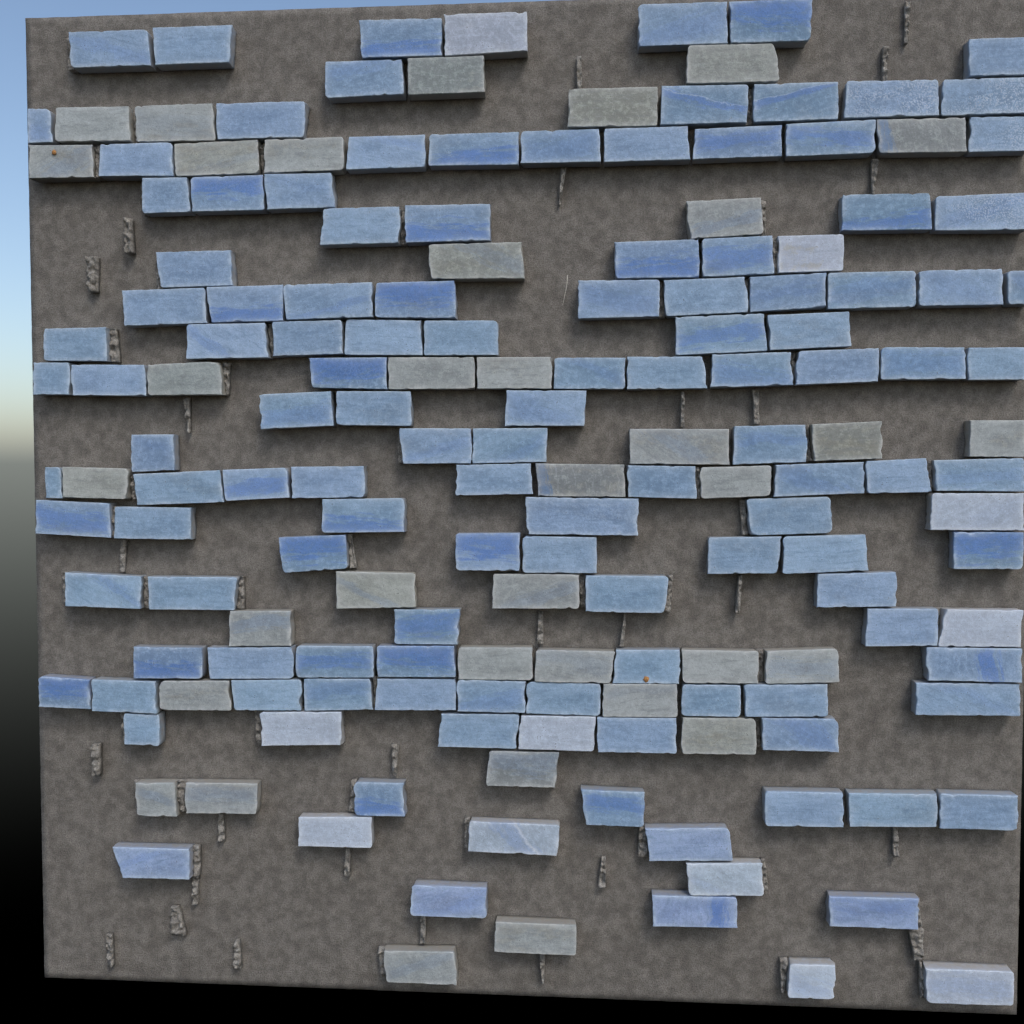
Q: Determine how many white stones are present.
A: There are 11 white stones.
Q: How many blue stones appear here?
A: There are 120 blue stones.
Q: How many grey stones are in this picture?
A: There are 35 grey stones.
